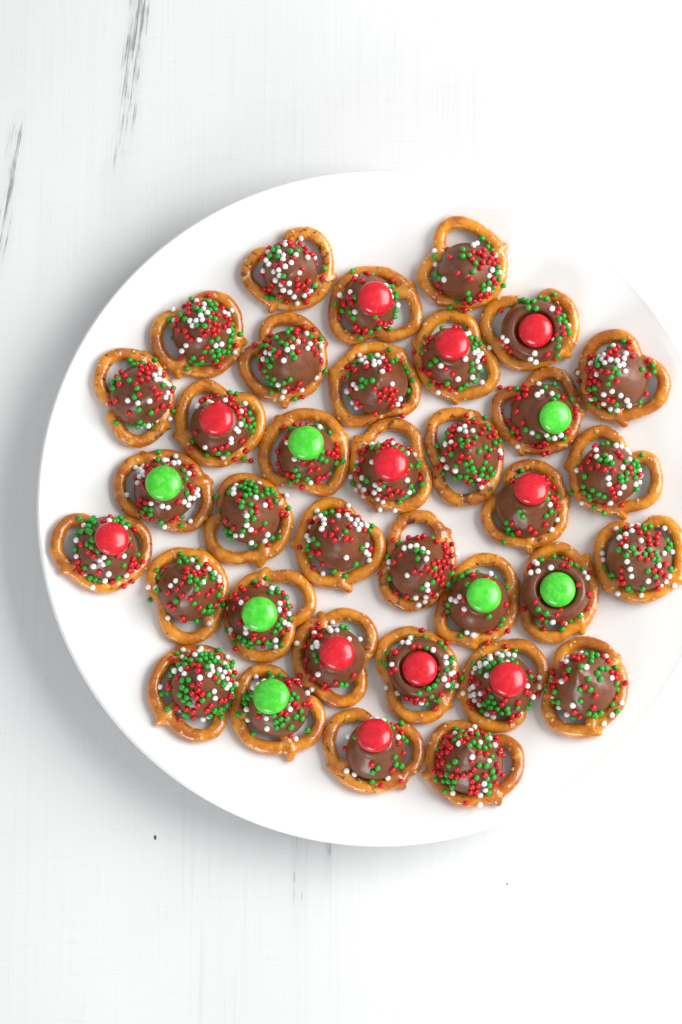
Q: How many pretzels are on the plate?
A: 35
